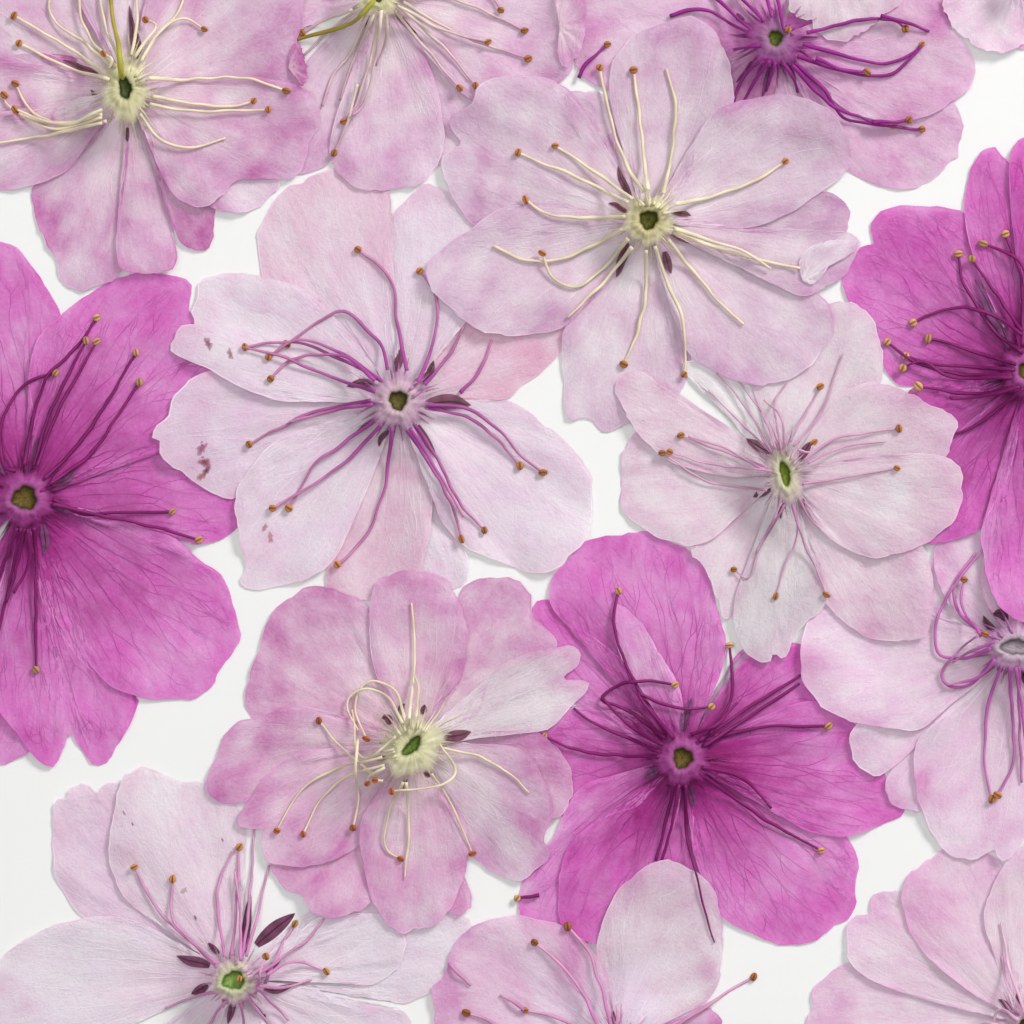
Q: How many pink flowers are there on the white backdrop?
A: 12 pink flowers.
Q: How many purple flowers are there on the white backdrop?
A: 3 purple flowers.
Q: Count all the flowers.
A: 15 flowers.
